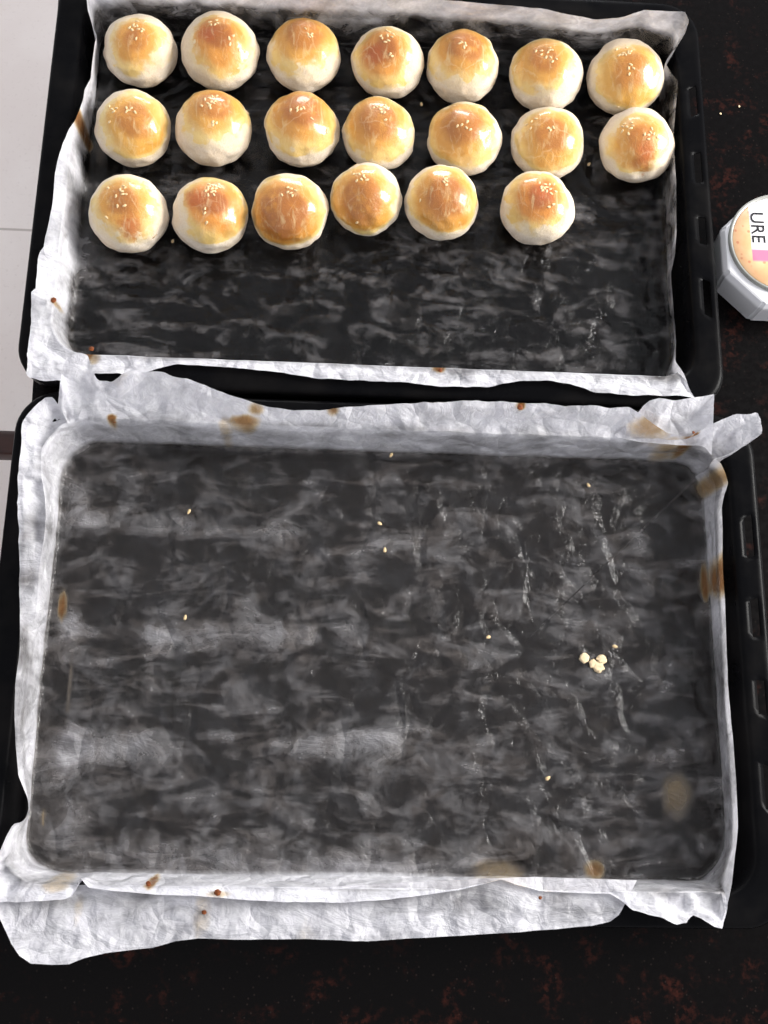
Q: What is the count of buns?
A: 20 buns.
